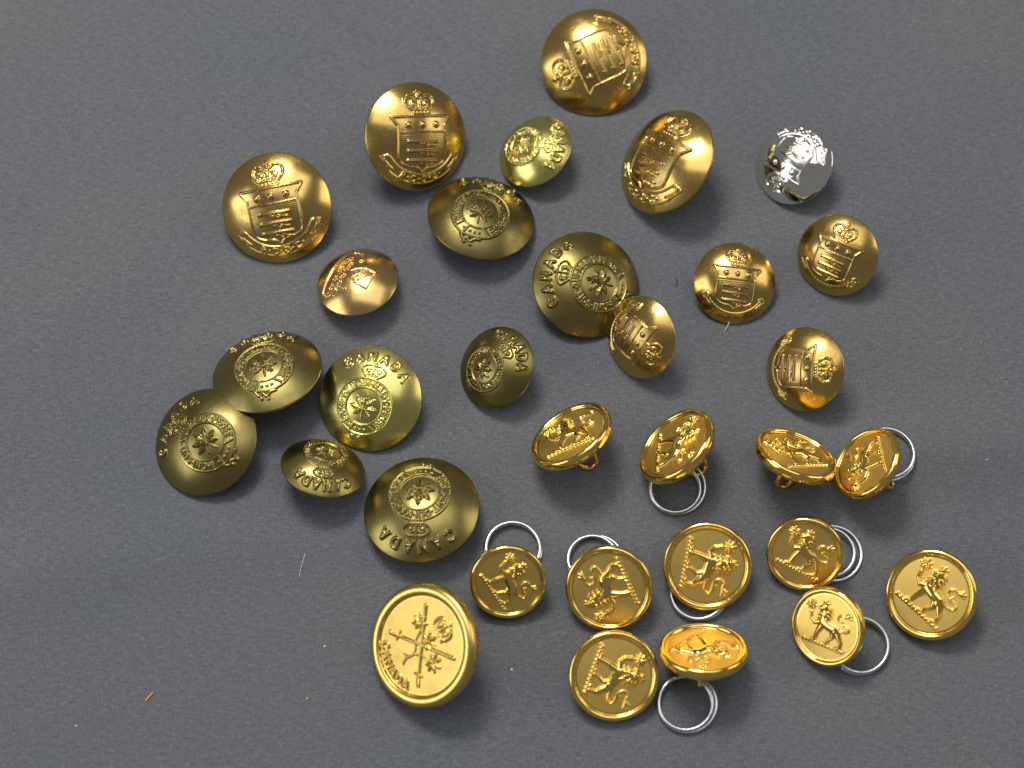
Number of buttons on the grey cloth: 32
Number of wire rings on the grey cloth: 8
